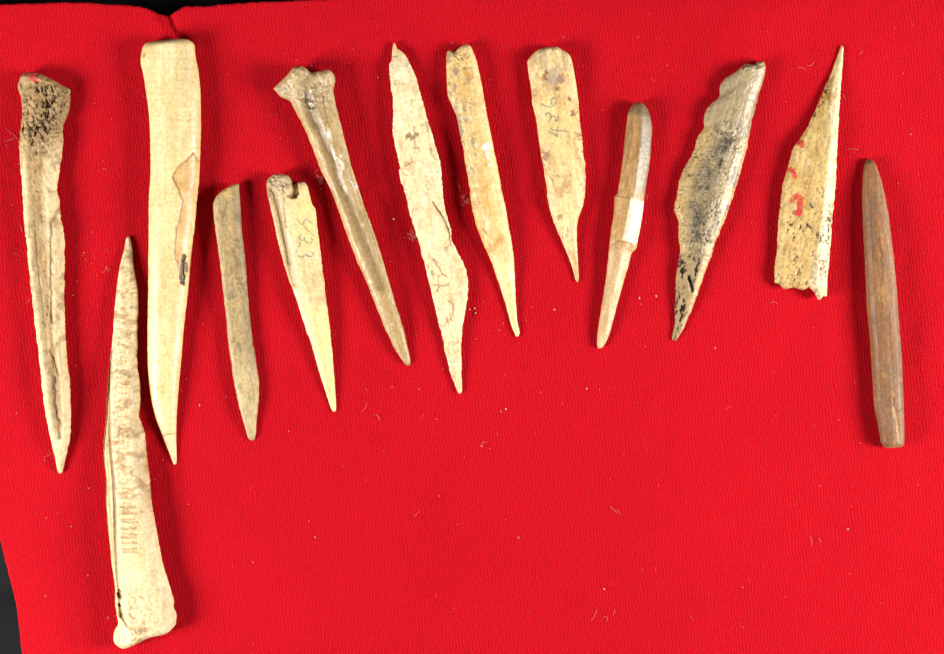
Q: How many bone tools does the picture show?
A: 13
